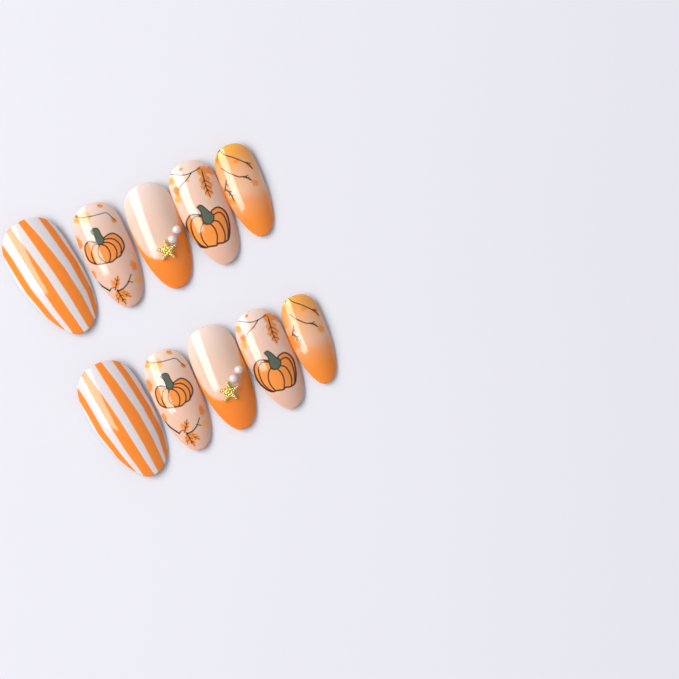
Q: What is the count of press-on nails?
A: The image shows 10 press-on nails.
